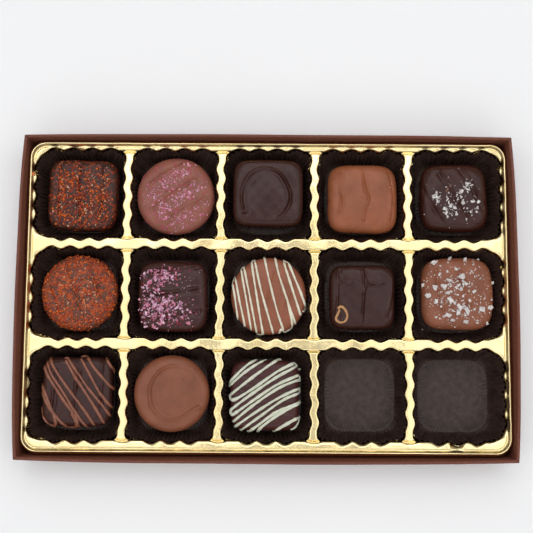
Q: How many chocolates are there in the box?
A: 13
